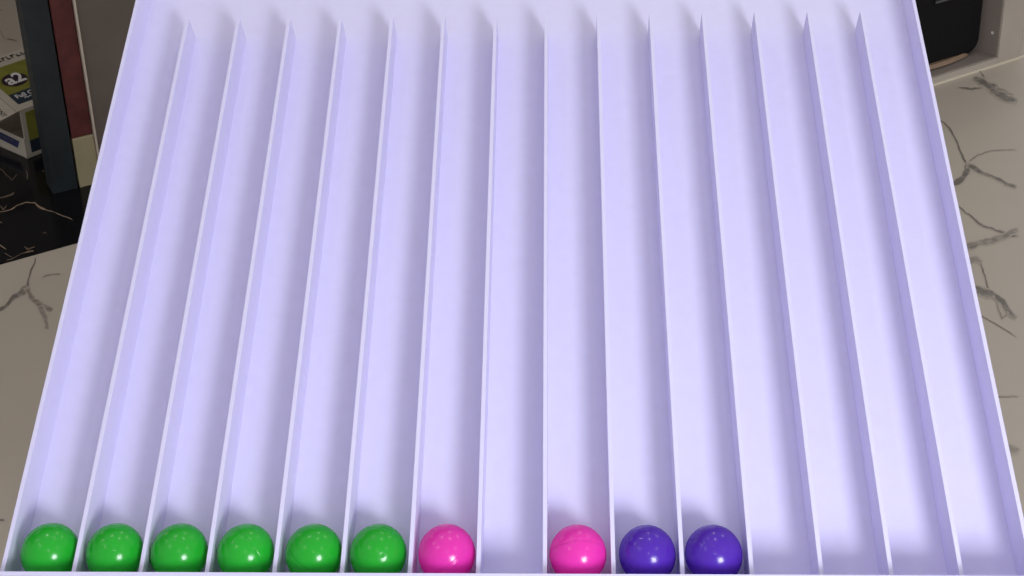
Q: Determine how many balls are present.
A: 10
